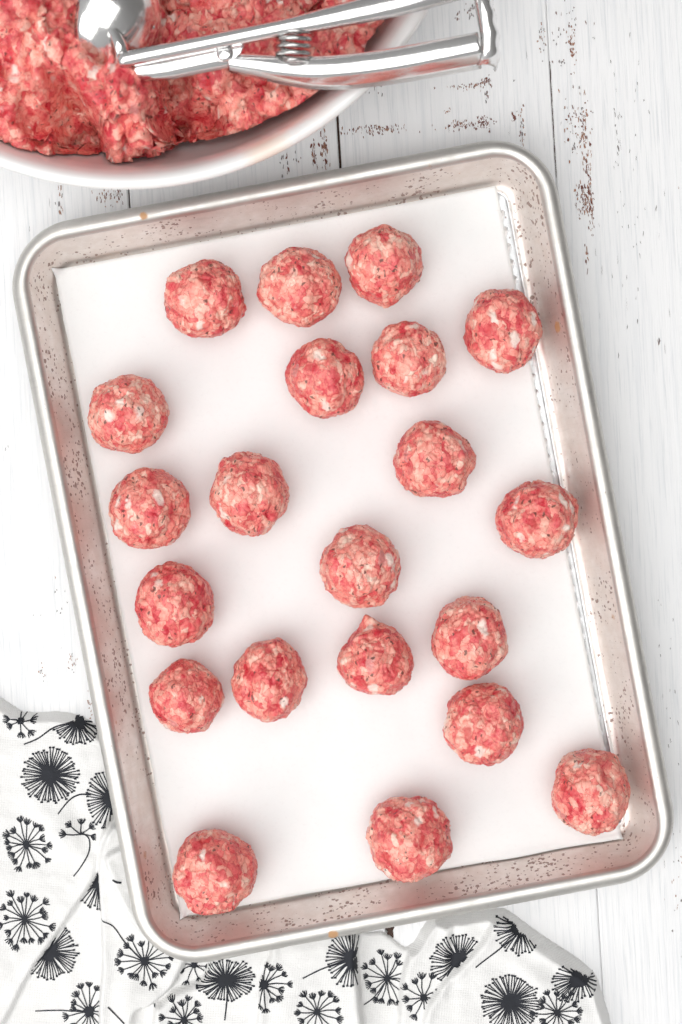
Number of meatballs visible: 21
